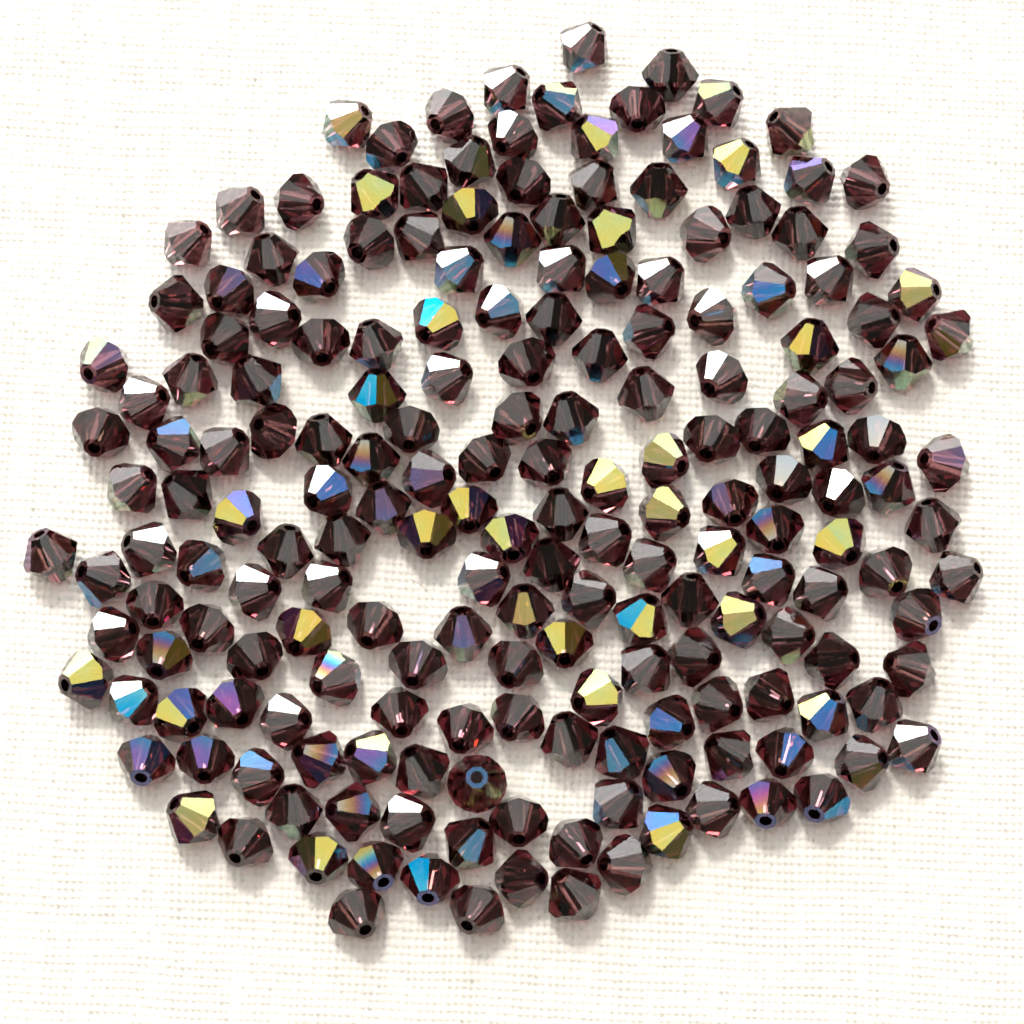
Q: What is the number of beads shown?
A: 196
